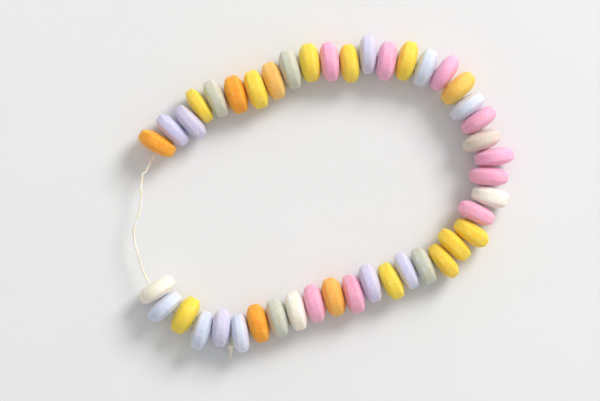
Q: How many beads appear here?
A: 44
